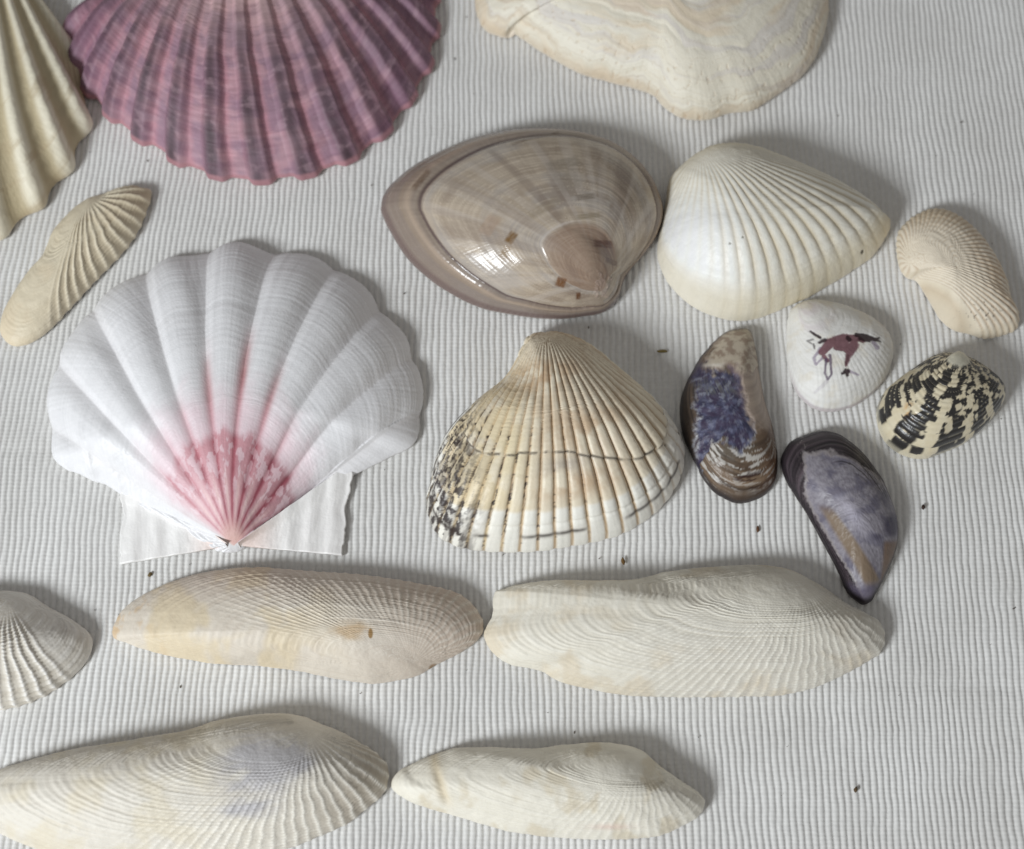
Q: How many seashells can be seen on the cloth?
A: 18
